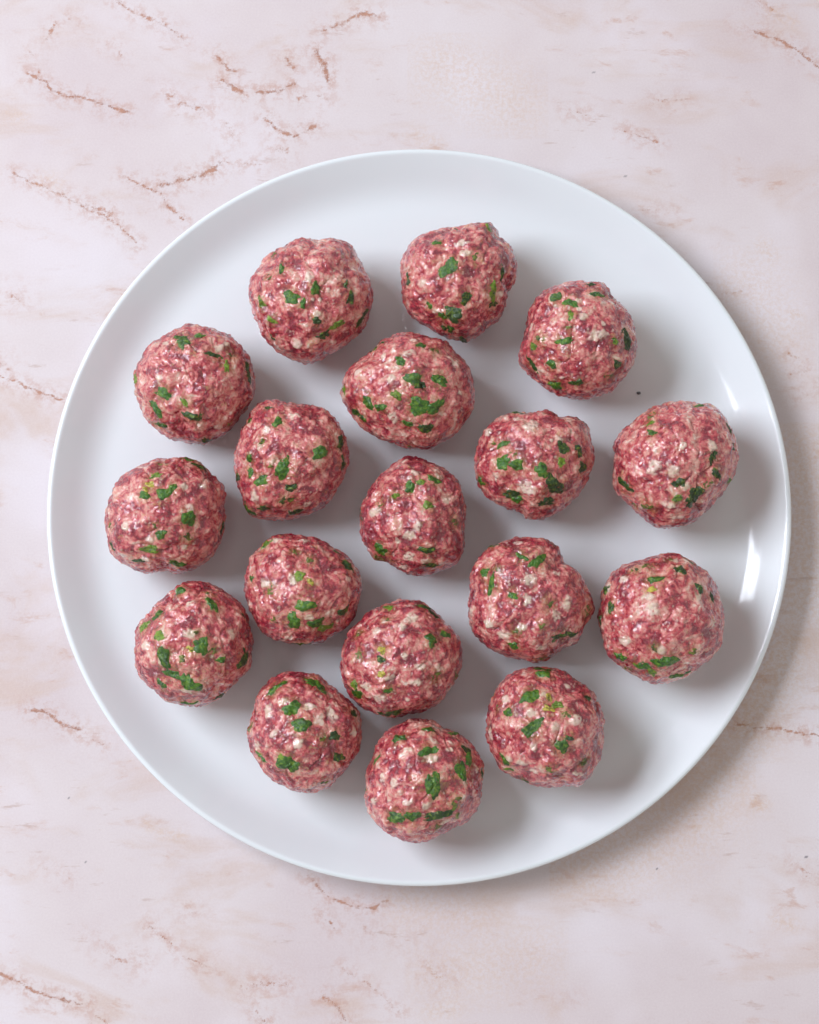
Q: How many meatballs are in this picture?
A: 18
